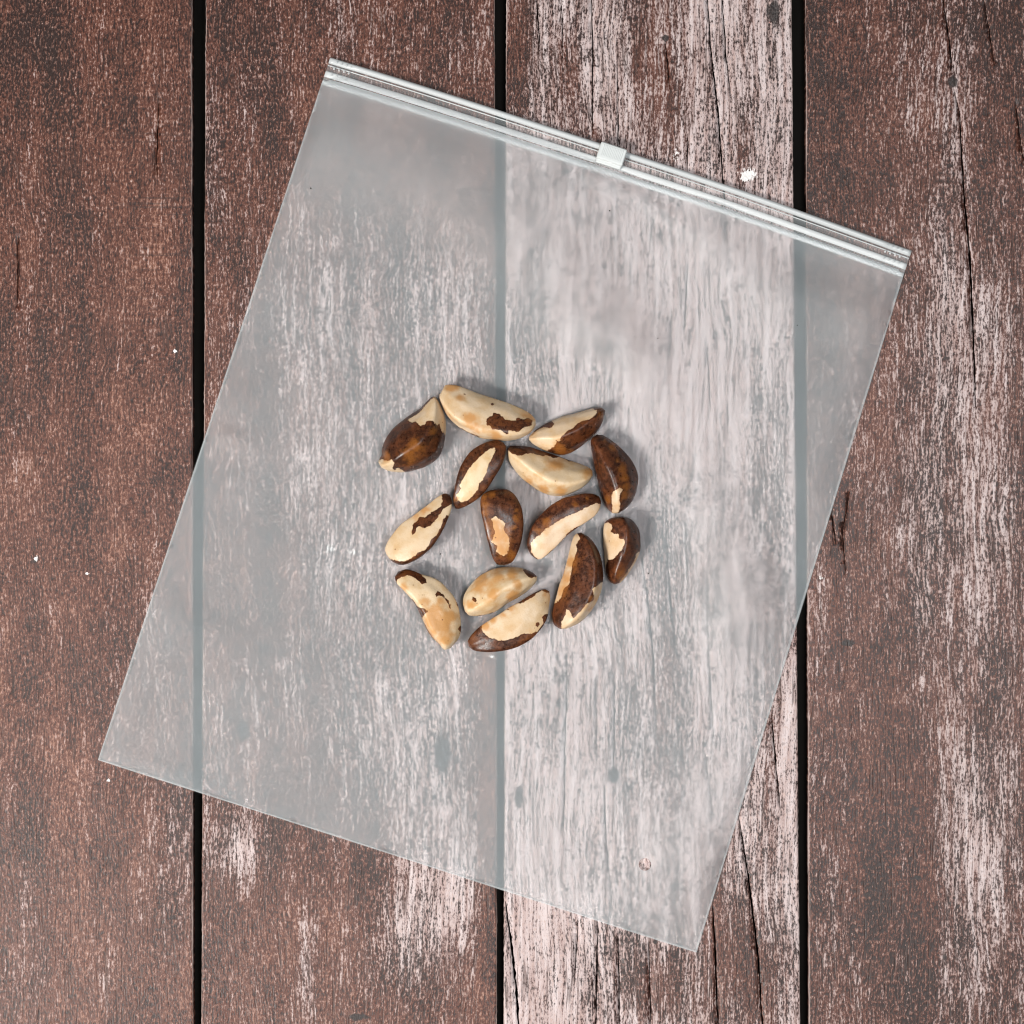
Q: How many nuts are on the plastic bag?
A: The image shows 14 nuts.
